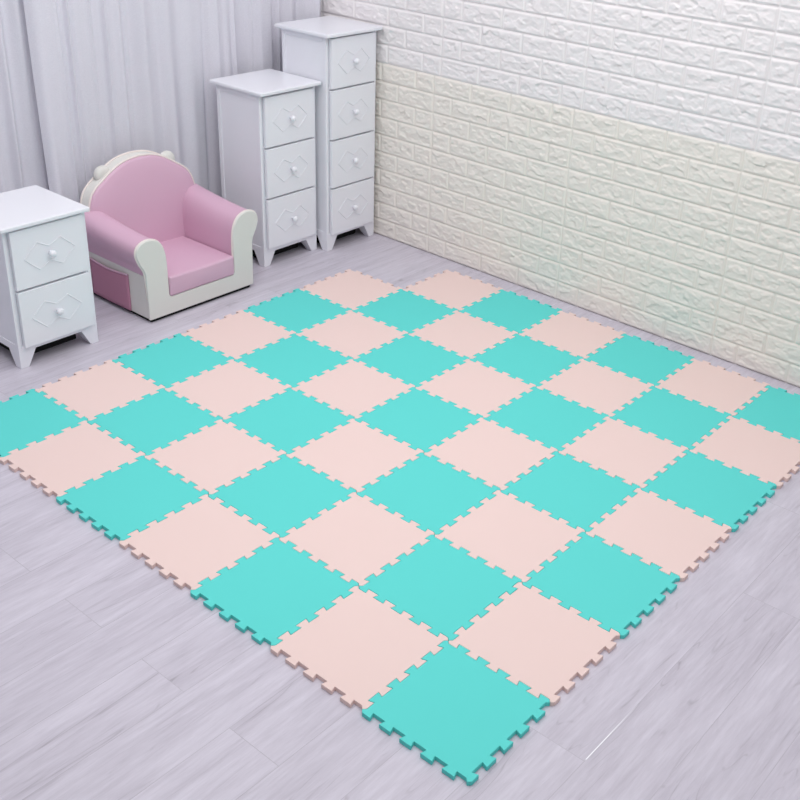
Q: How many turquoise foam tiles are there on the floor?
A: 24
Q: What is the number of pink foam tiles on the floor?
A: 24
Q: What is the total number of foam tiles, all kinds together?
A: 48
